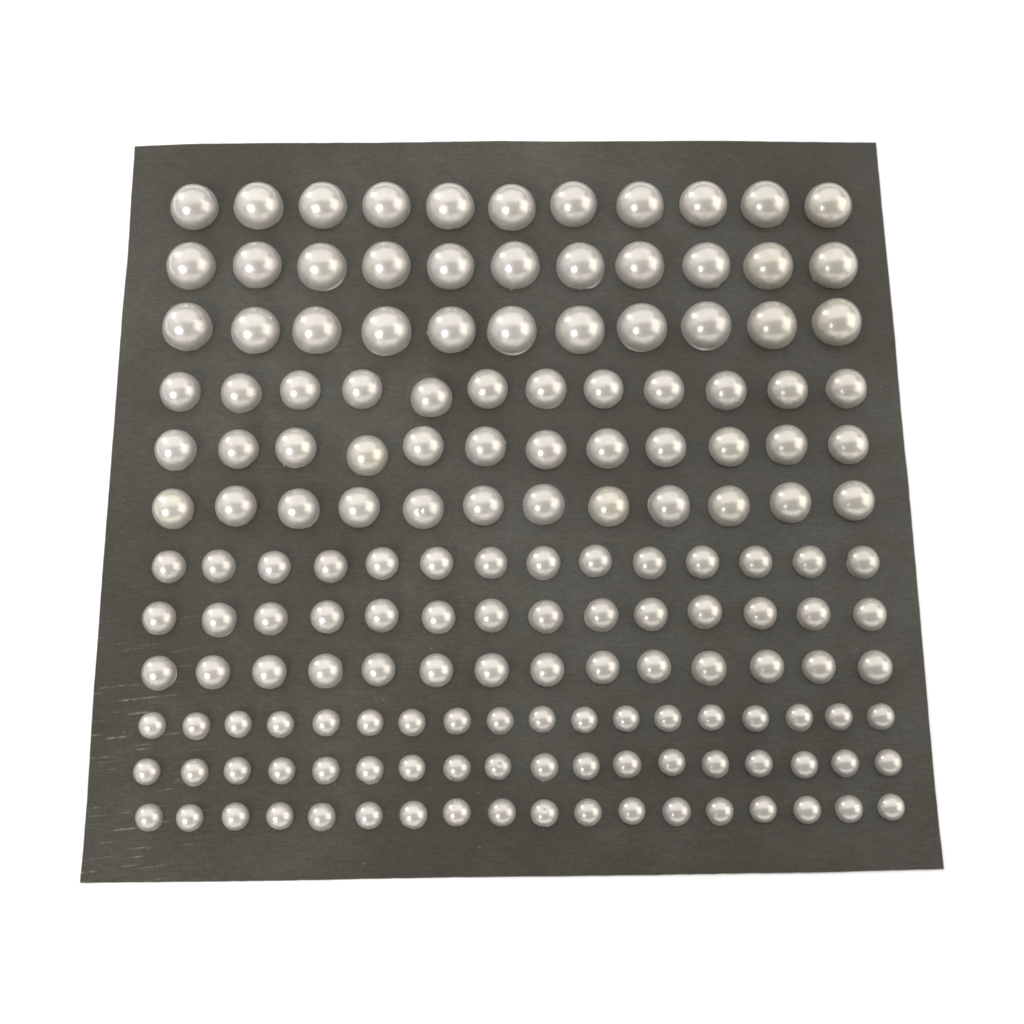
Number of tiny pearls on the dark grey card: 54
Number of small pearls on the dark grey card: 42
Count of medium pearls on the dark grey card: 36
